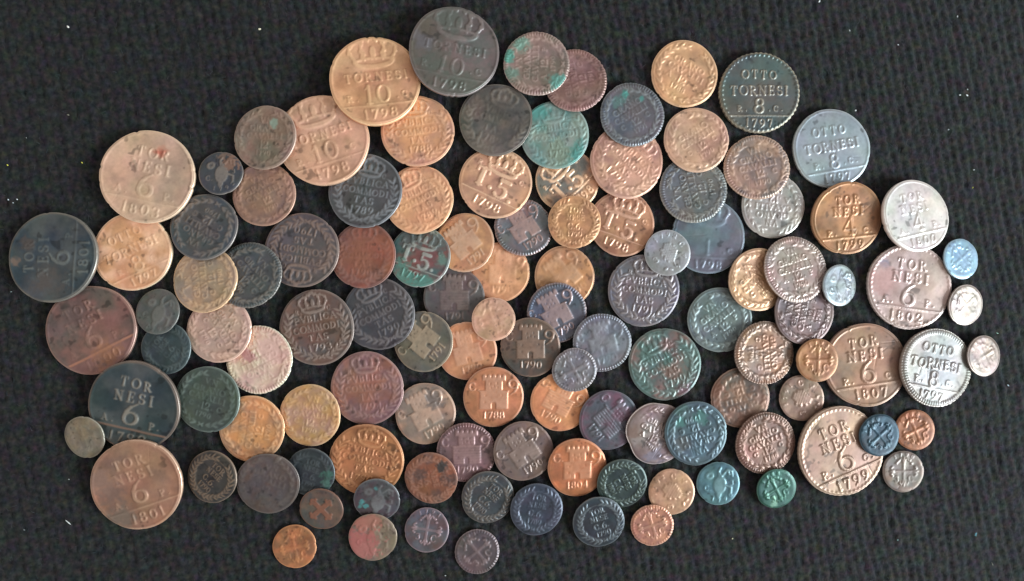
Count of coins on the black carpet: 115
